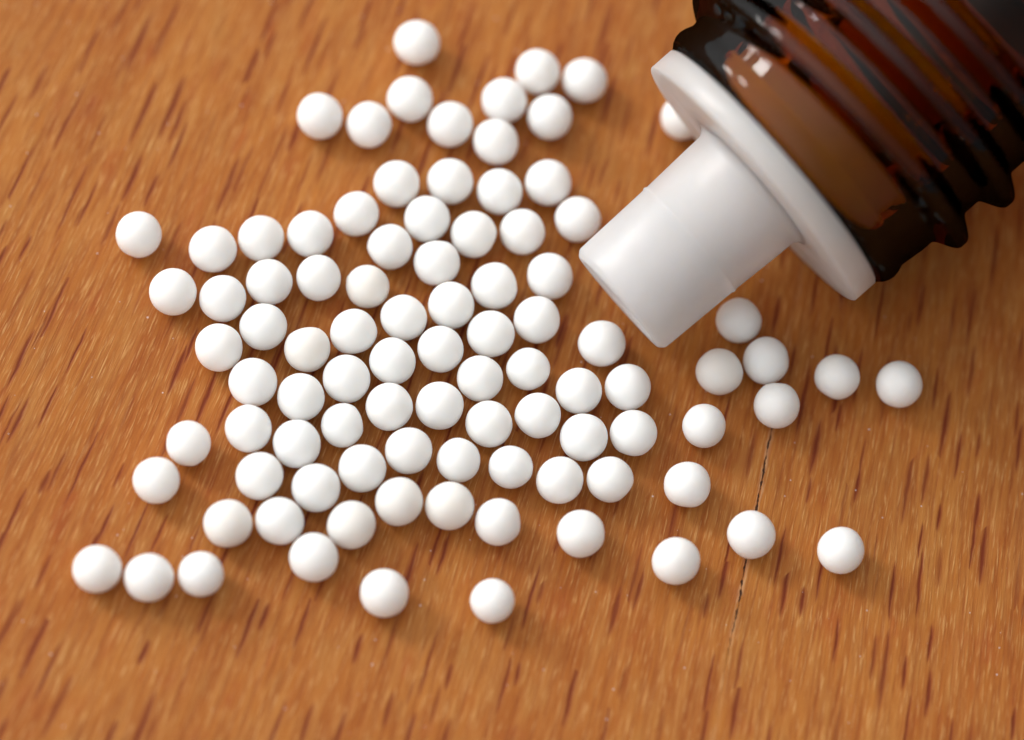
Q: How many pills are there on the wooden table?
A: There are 94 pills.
